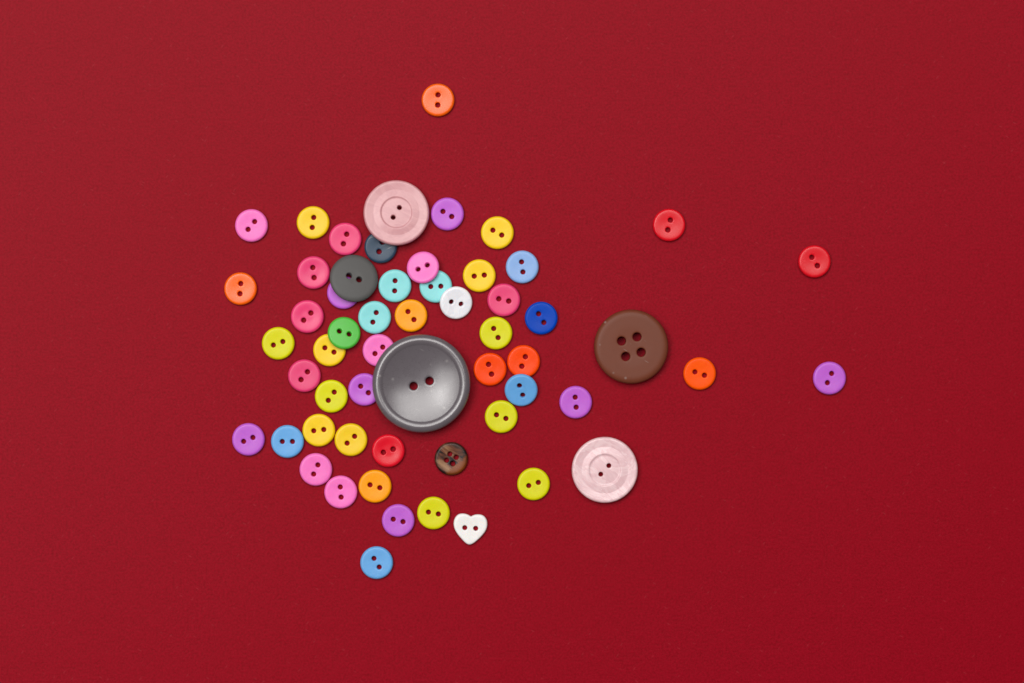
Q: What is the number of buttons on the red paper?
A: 57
